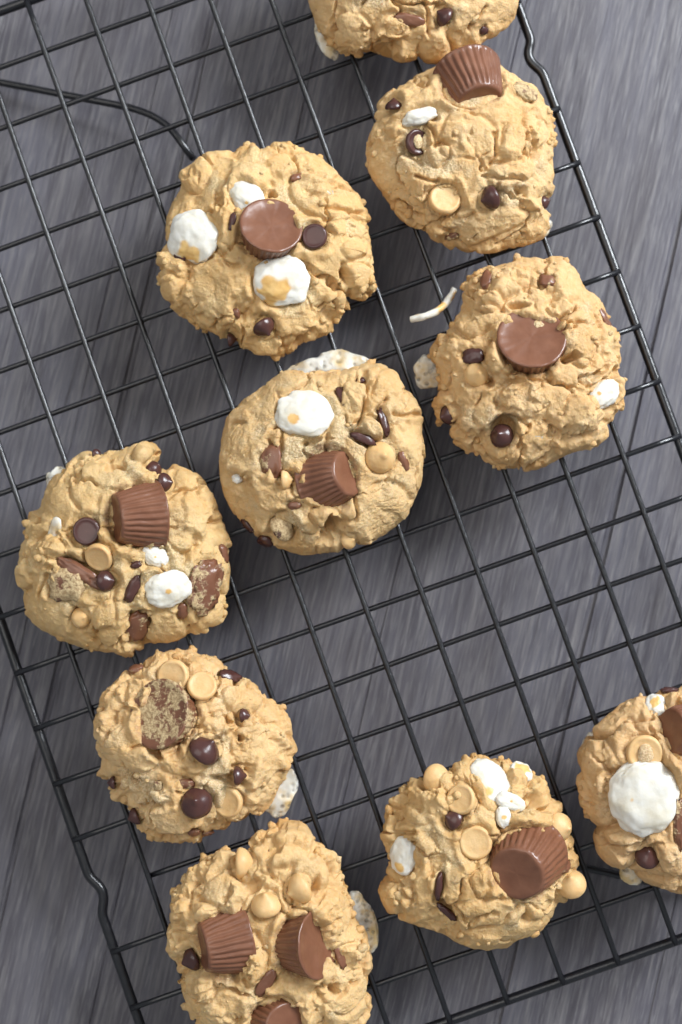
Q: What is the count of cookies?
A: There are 10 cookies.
